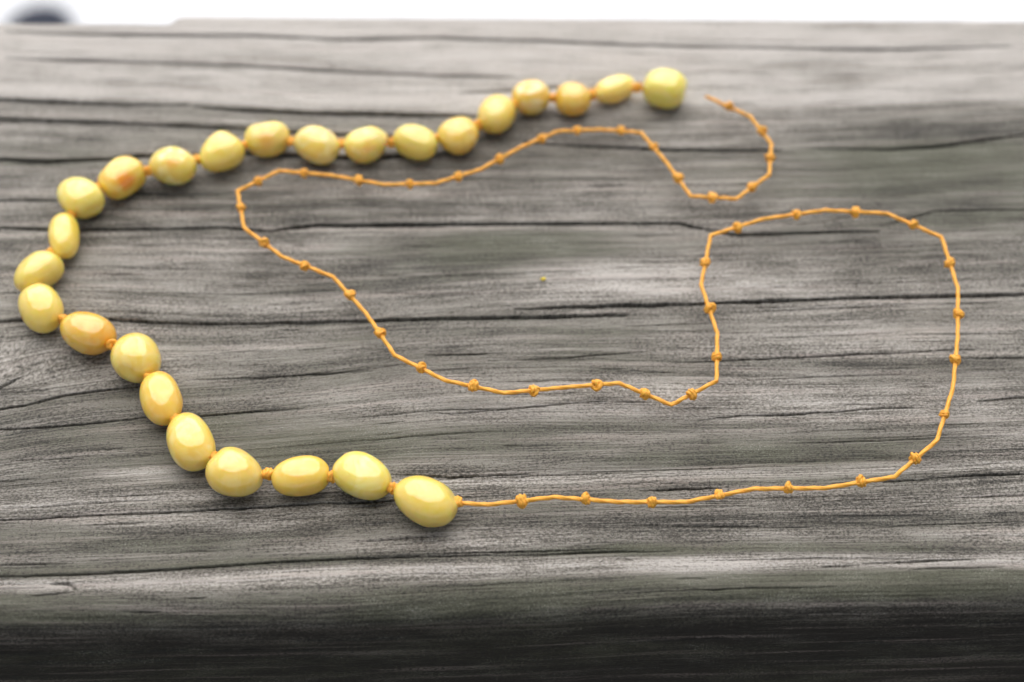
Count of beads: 25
